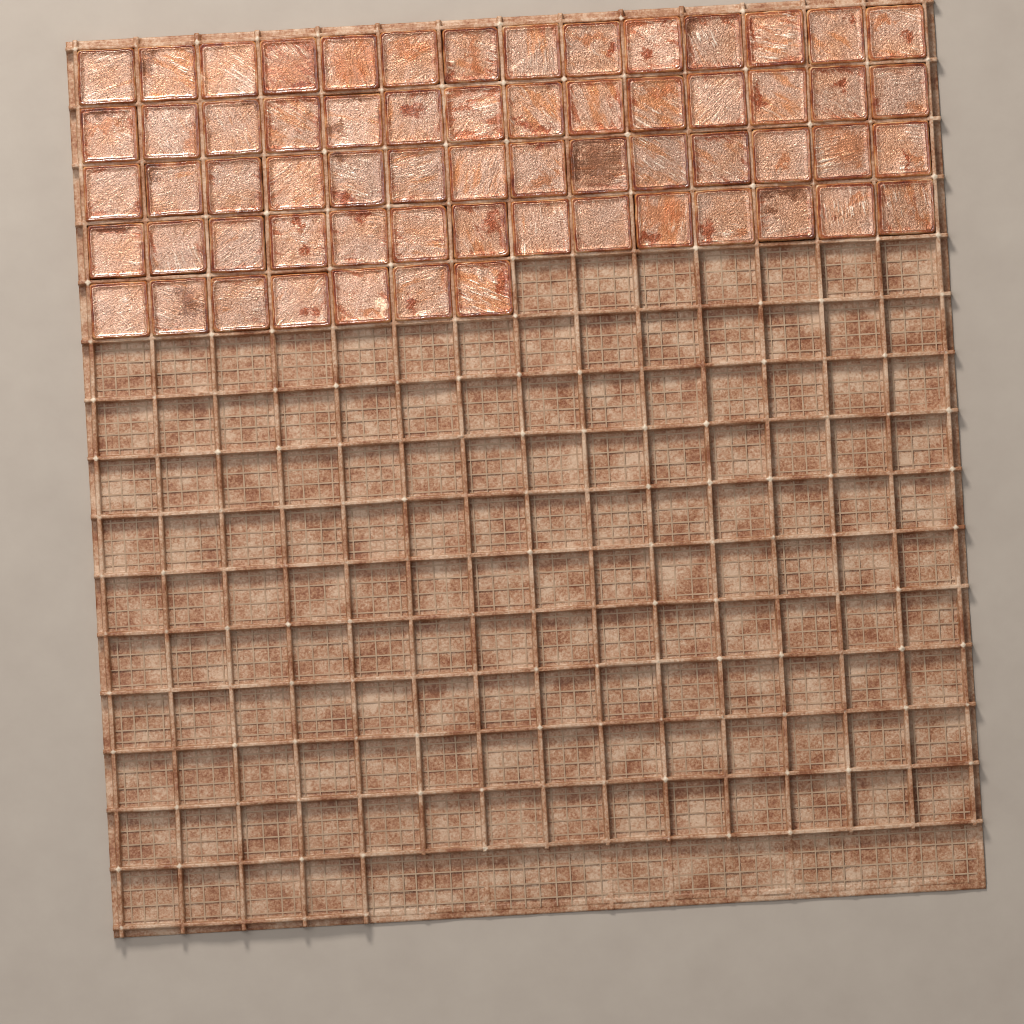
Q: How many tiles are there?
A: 63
